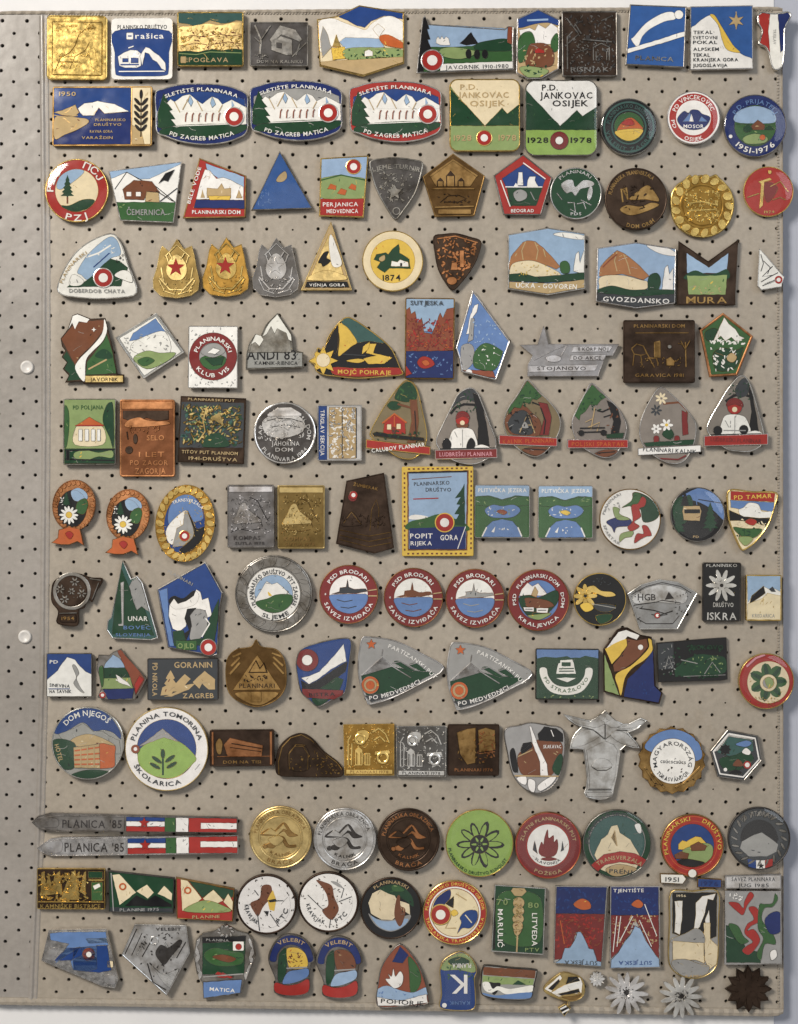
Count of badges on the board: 145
